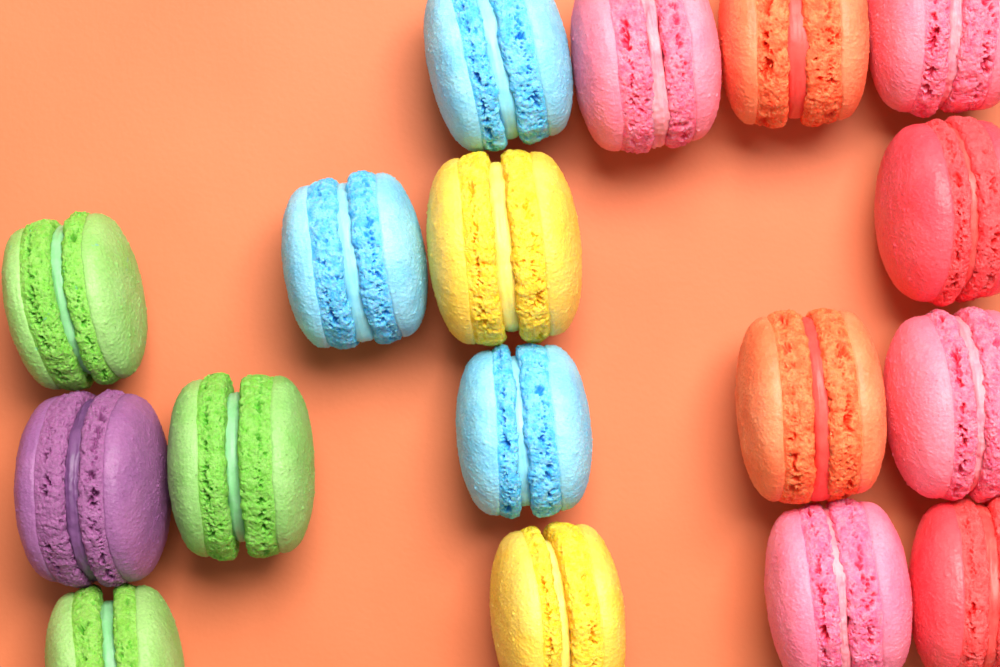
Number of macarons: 17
